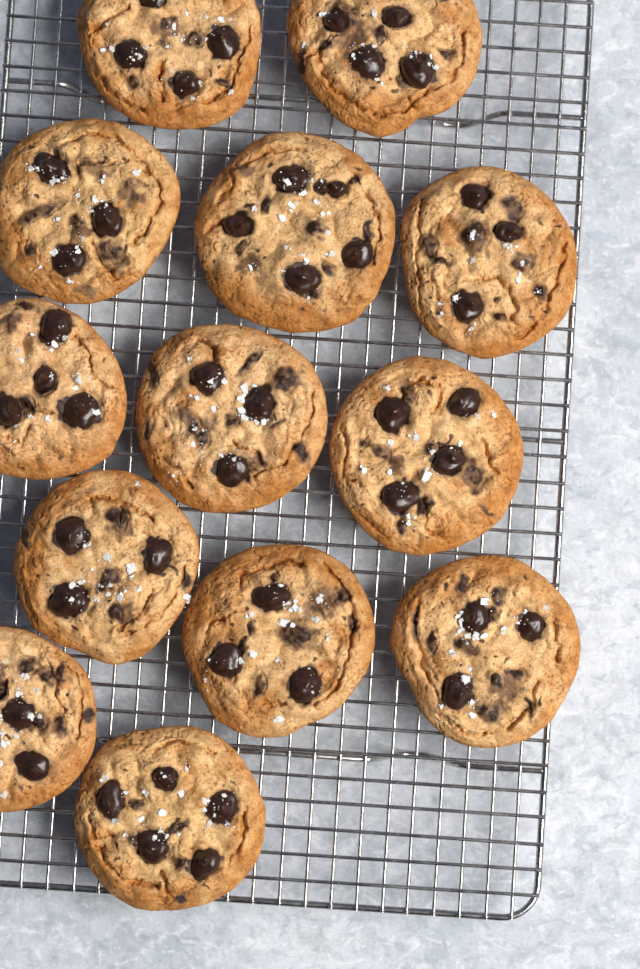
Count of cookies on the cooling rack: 13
